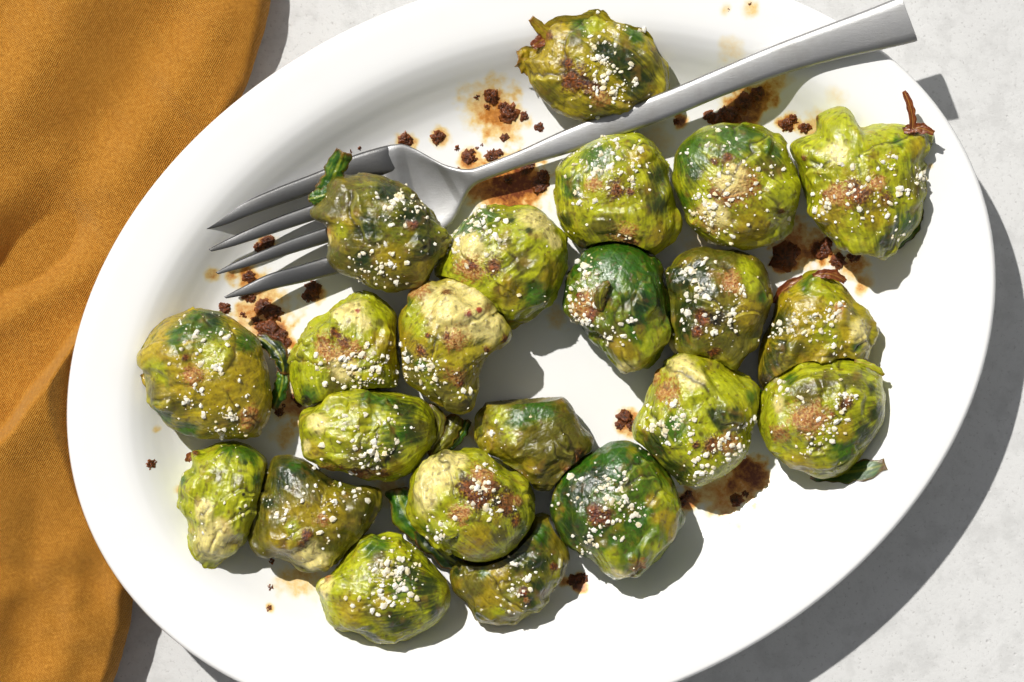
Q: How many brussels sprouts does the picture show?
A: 22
